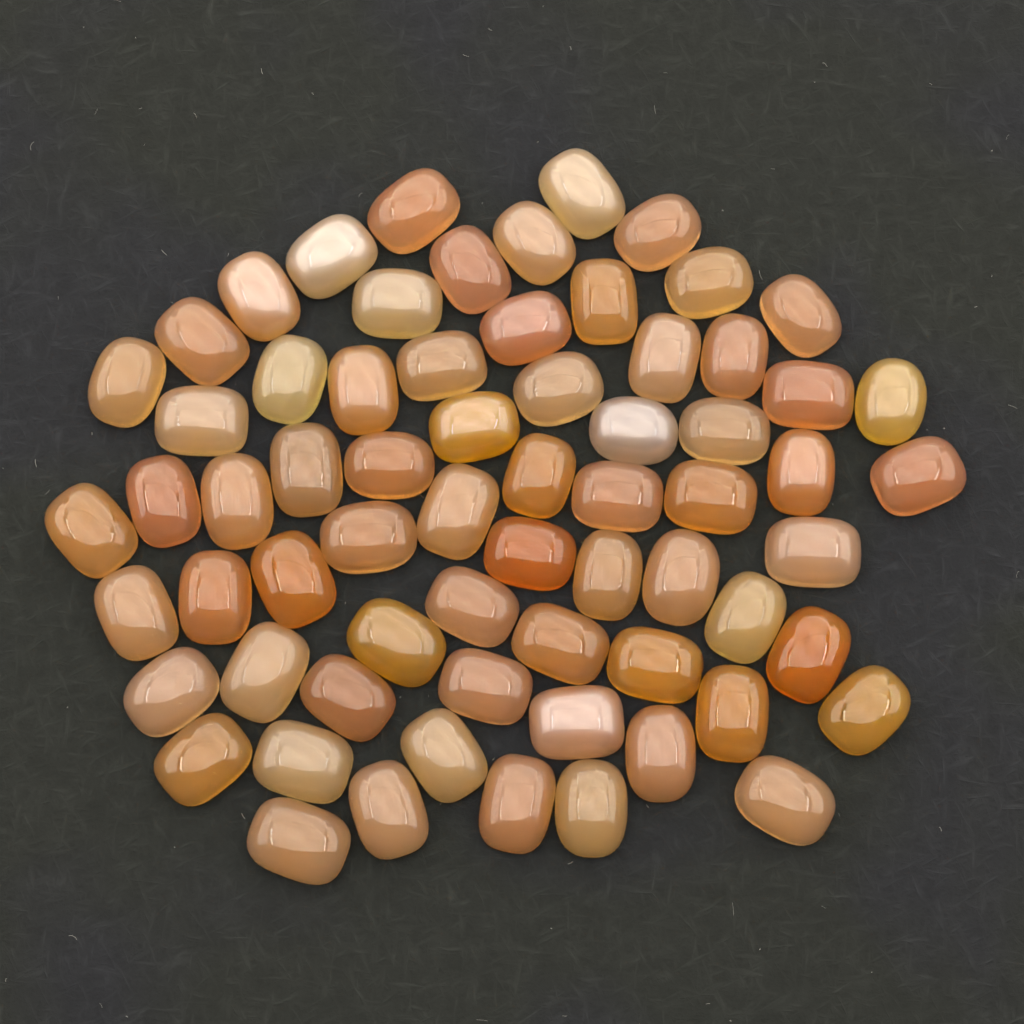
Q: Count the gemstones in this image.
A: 67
